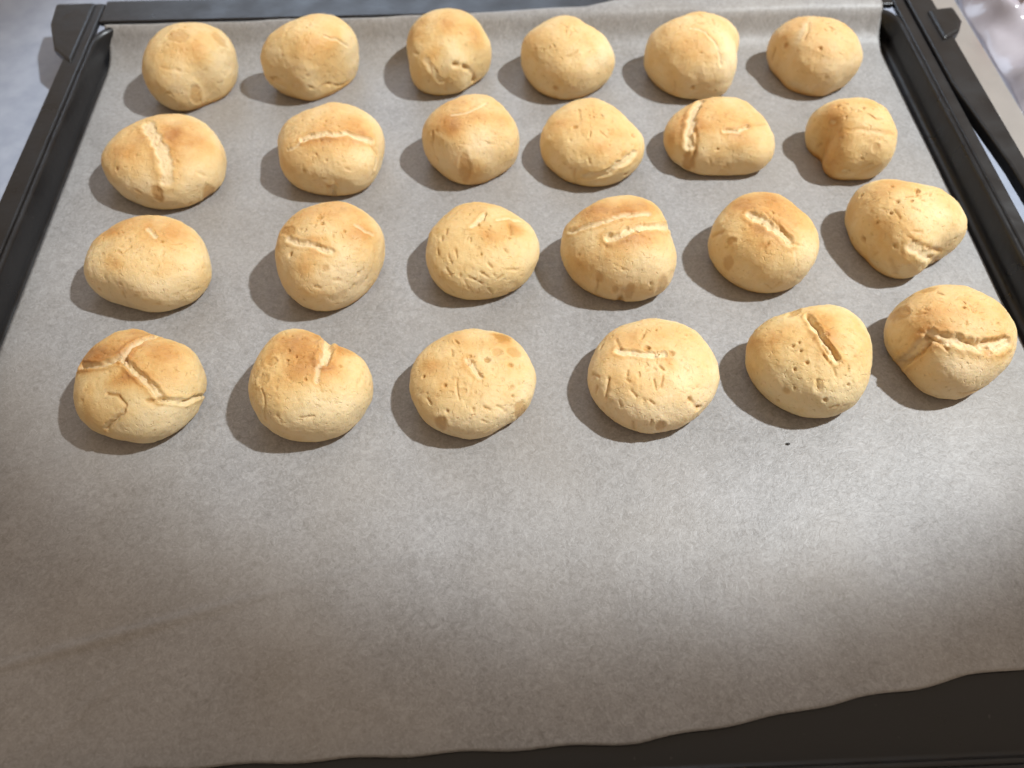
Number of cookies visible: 24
